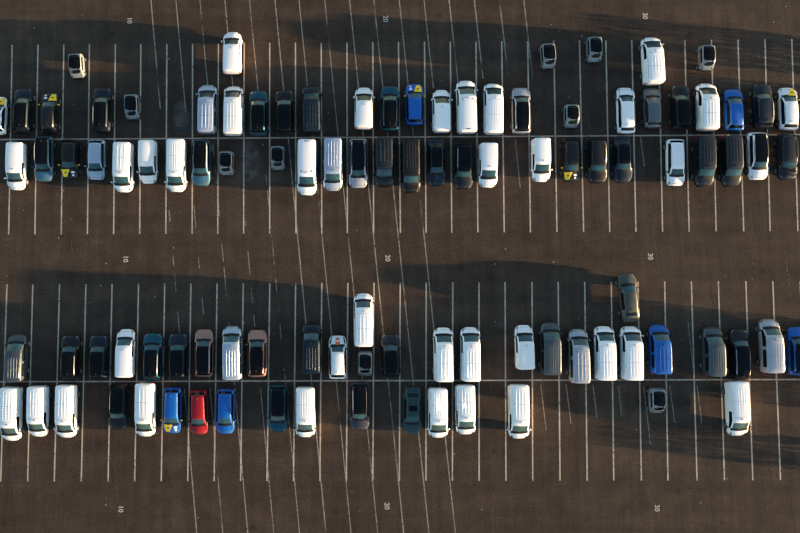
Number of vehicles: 102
